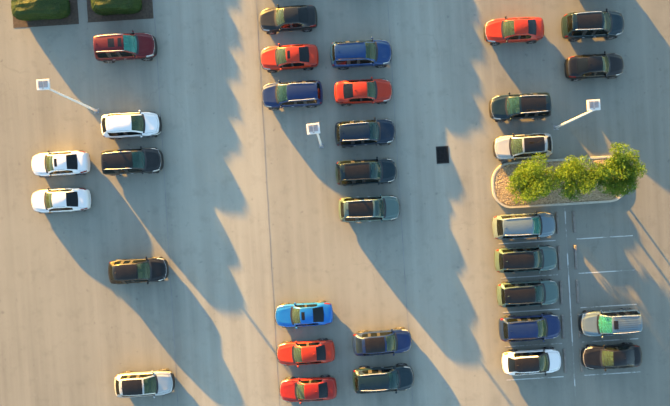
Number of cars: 32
